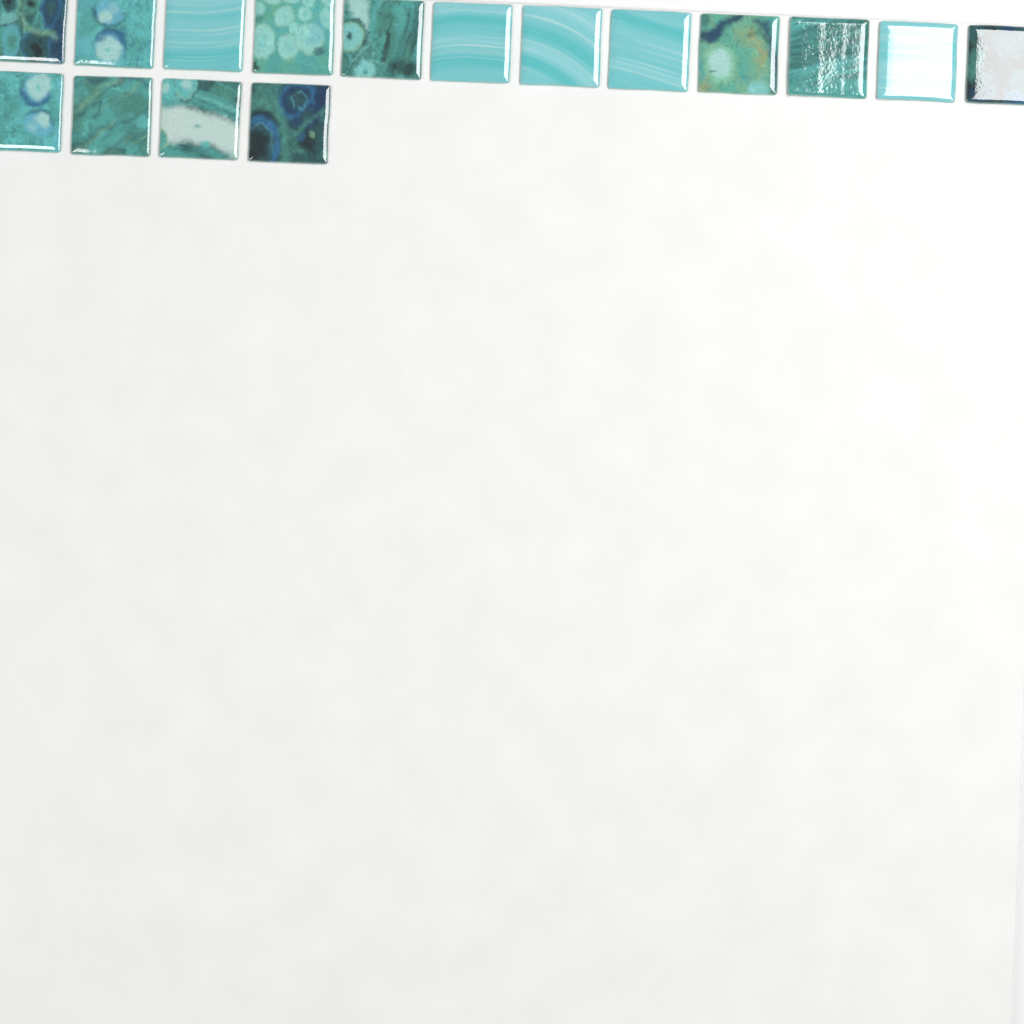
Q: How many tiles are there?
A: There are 16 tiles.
